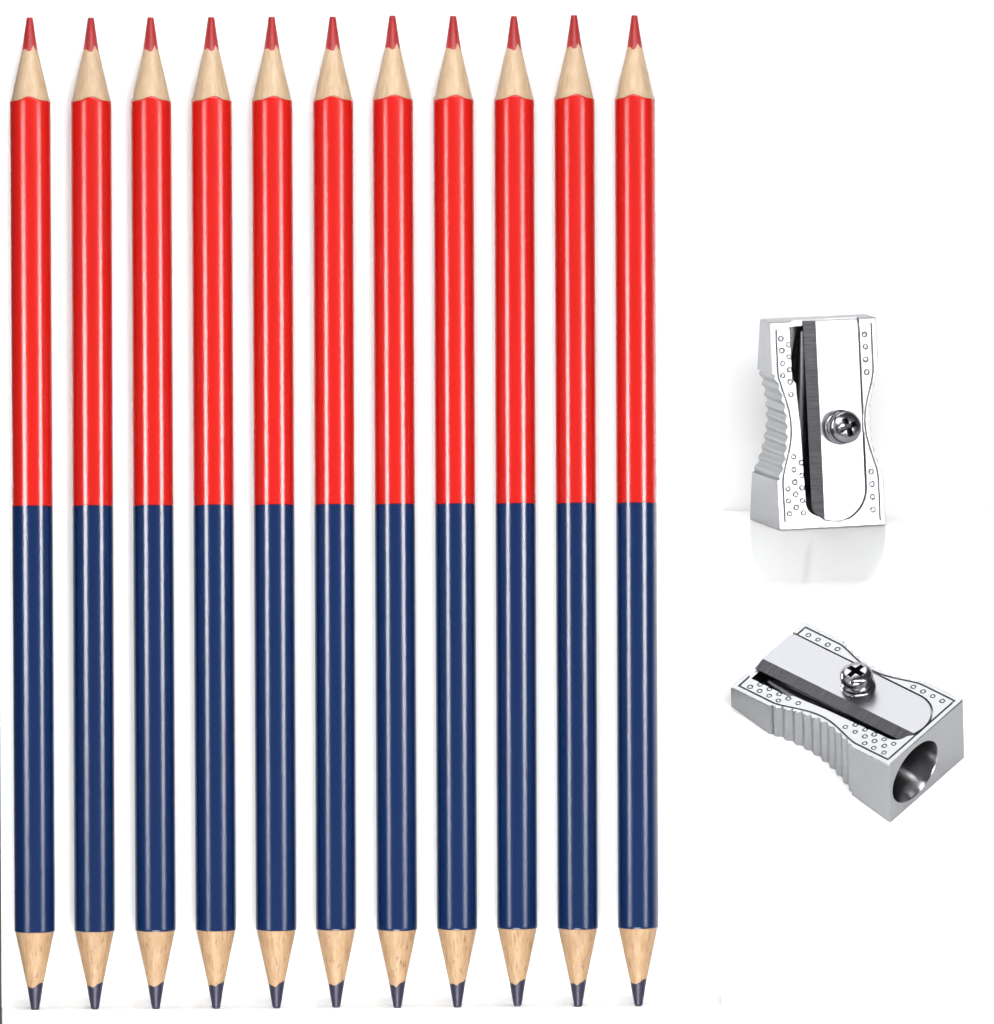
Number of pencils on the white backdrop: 11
